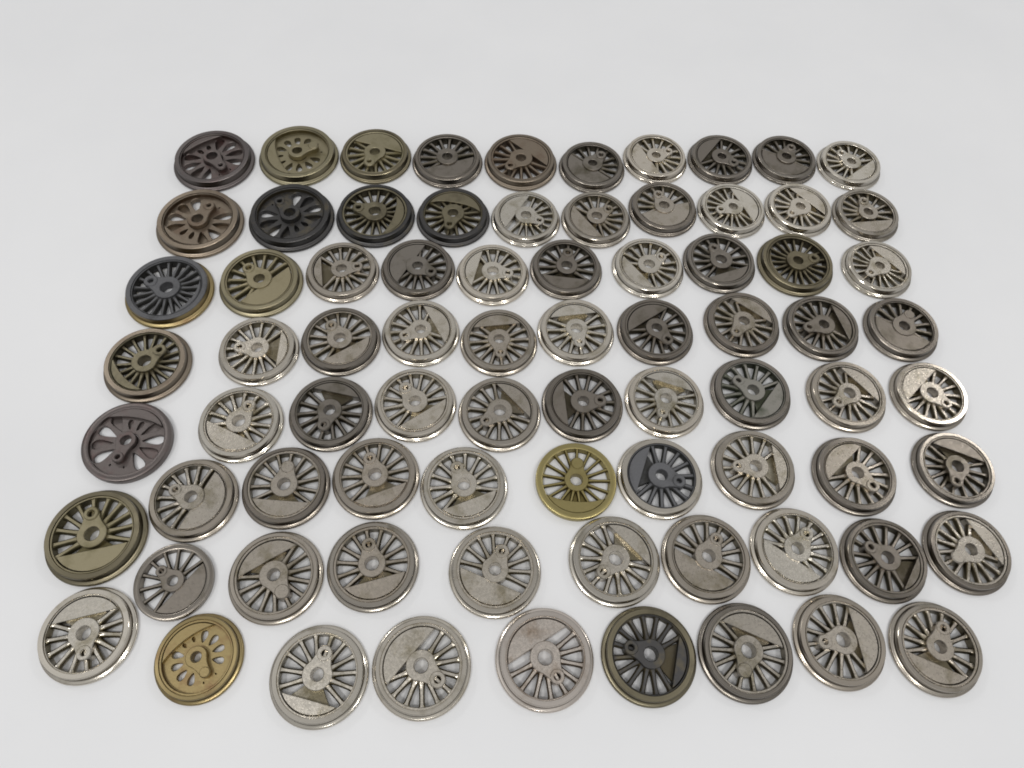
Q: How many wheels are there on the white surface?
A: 78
